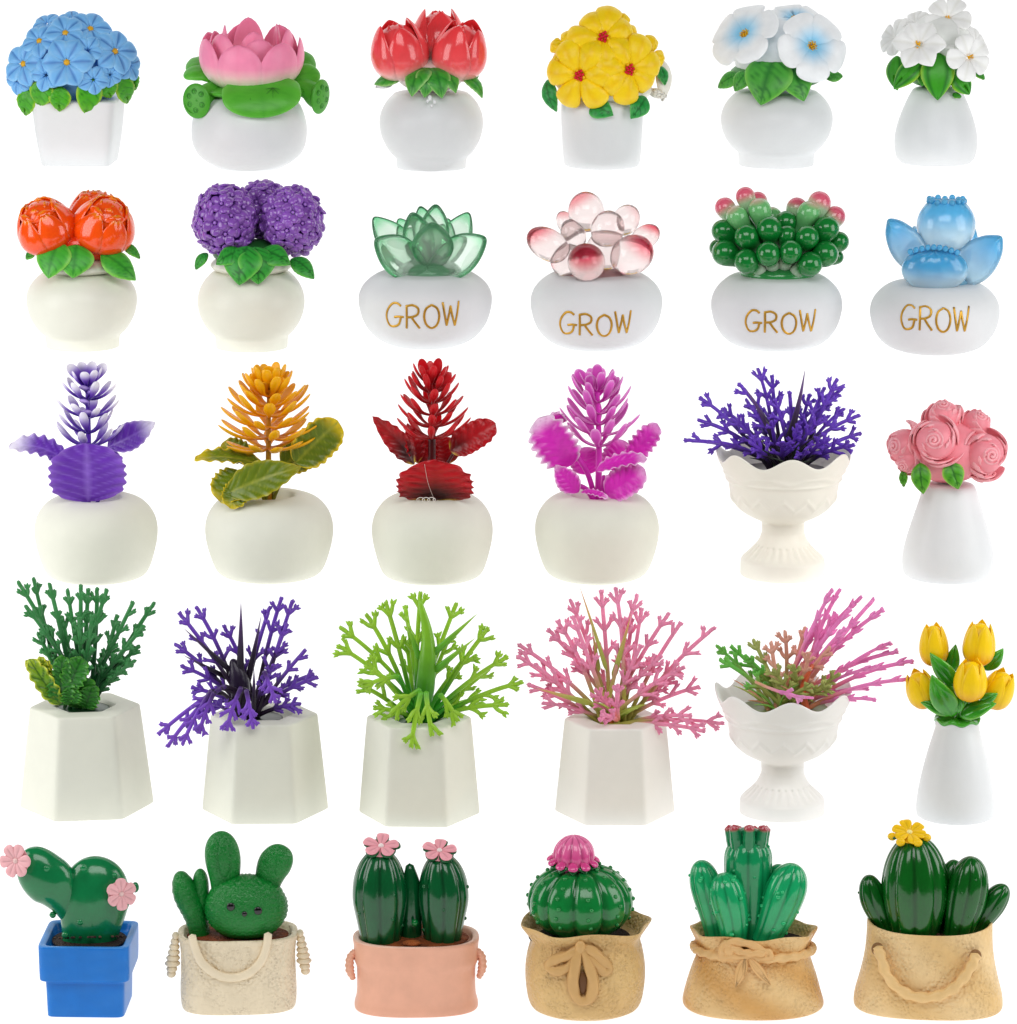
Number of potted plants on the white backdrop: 30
